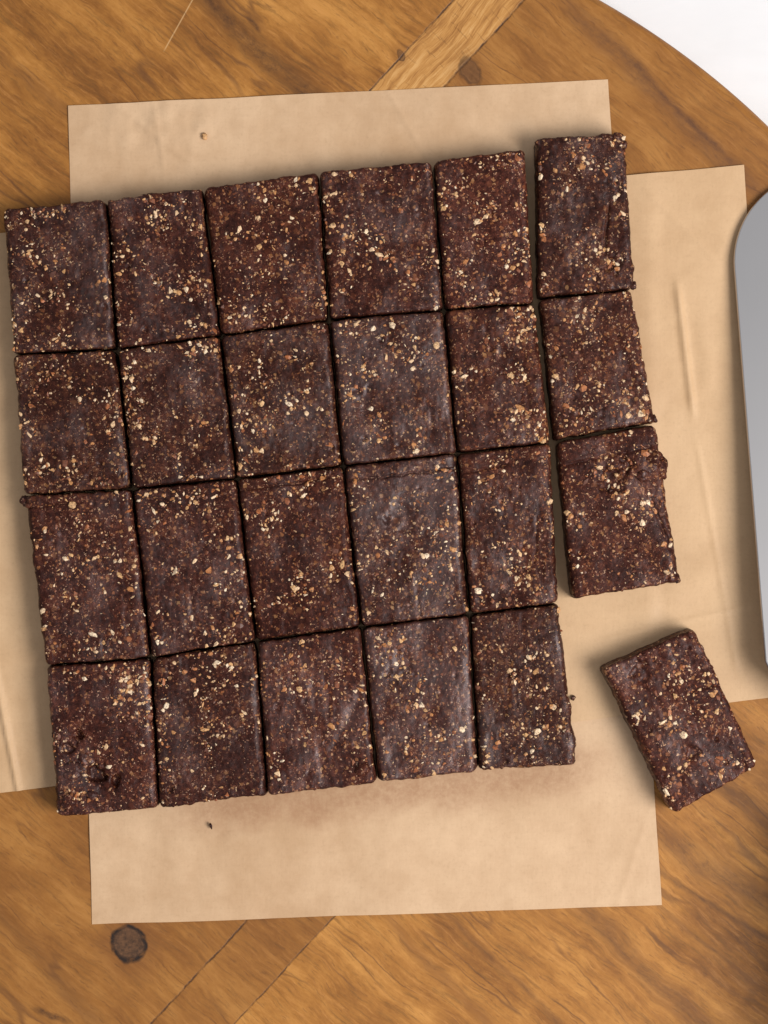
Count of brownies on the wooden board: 24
